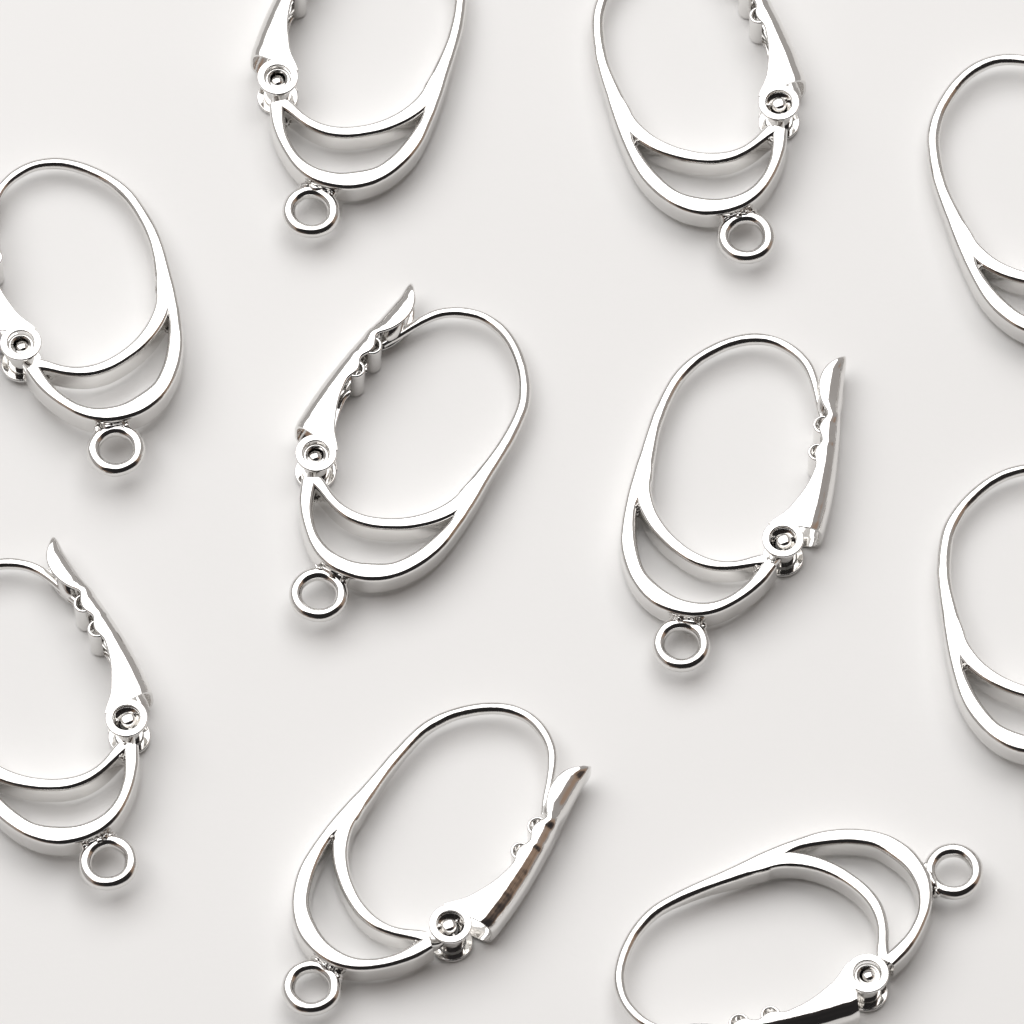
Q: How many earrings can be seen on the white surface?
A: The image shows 10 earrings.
